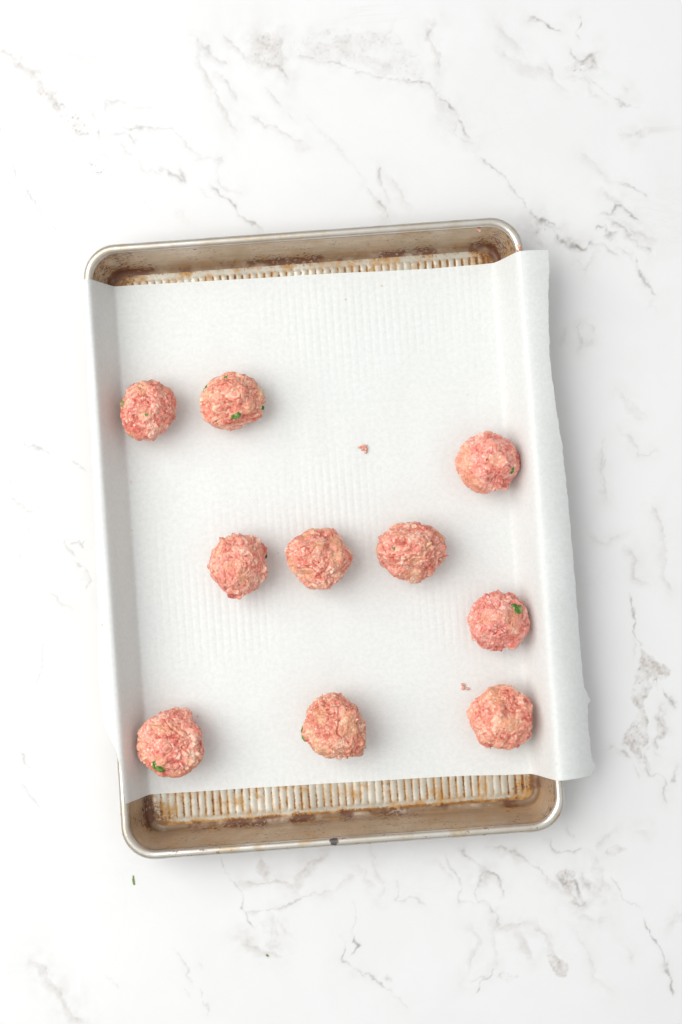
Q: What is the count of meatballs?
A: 10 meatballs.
